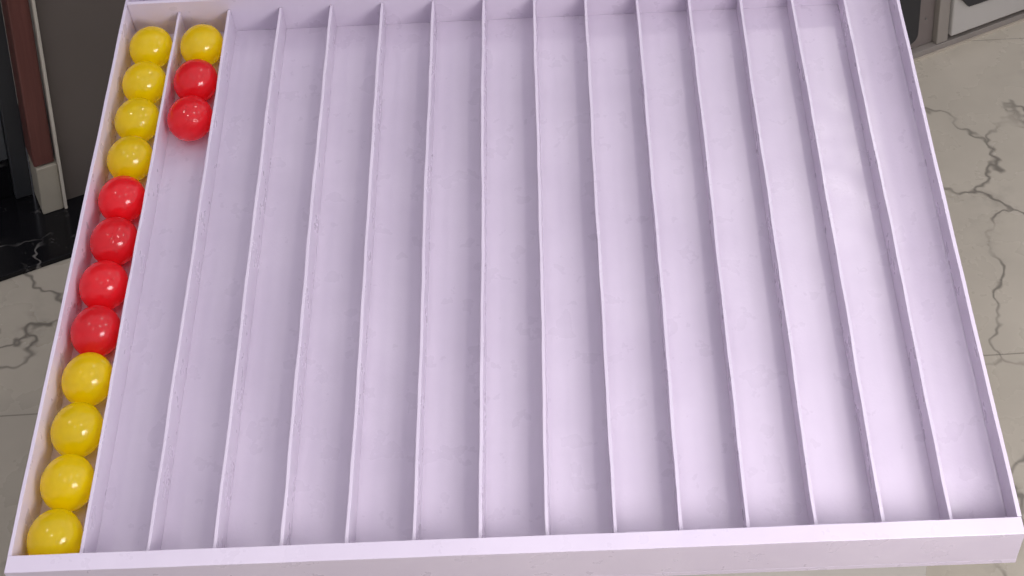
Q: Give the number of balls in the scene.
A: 15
